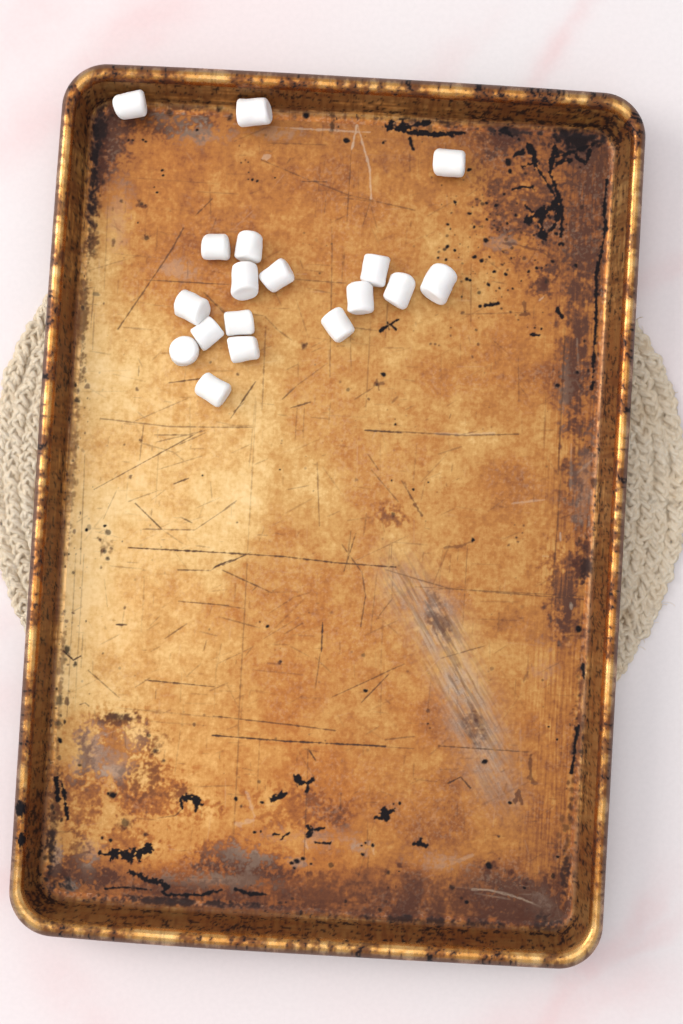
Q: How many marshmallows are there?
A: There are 18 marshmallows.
